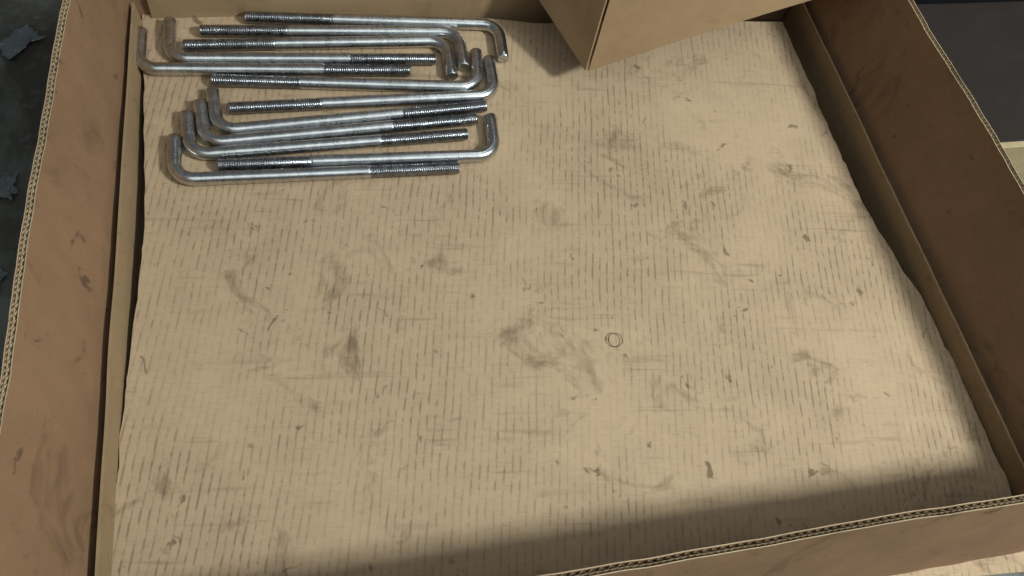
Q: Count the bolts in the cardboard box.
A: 12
